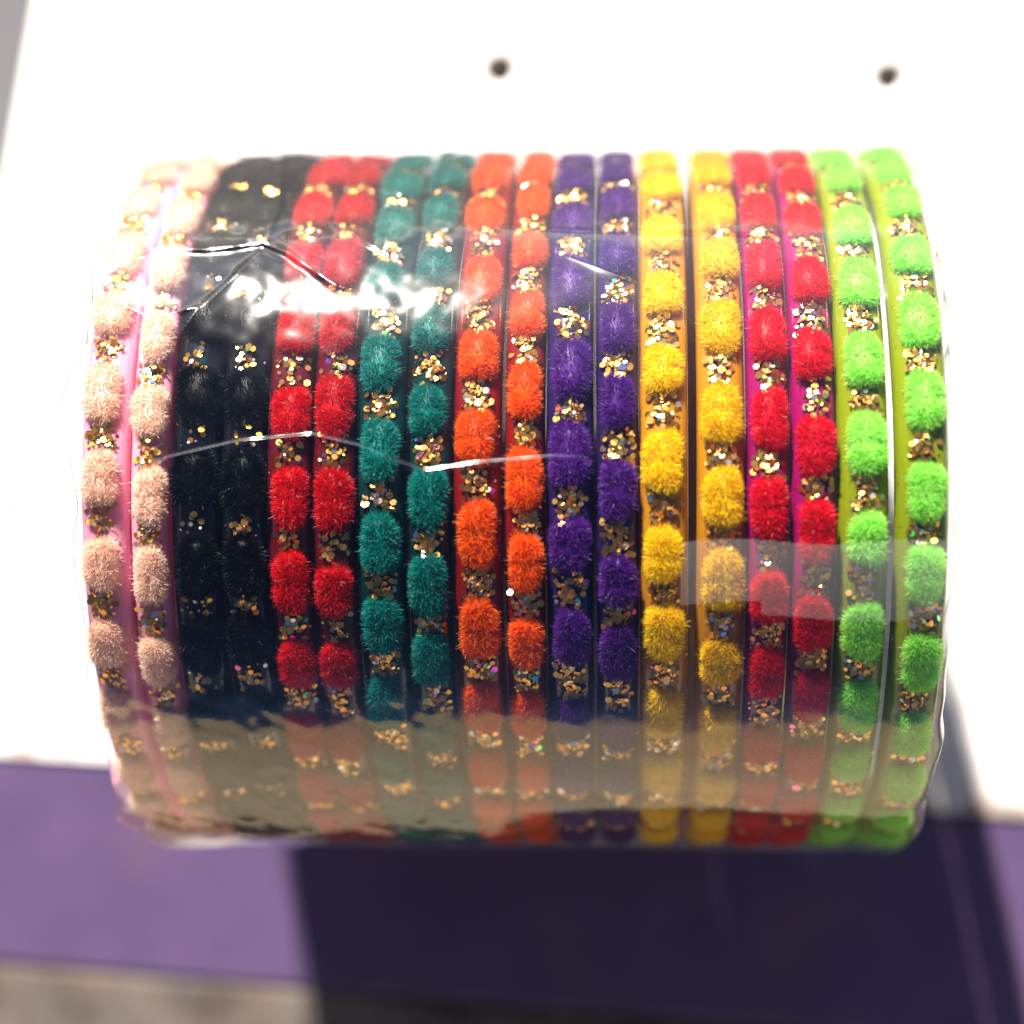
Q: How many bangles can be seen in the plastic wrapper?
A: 18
